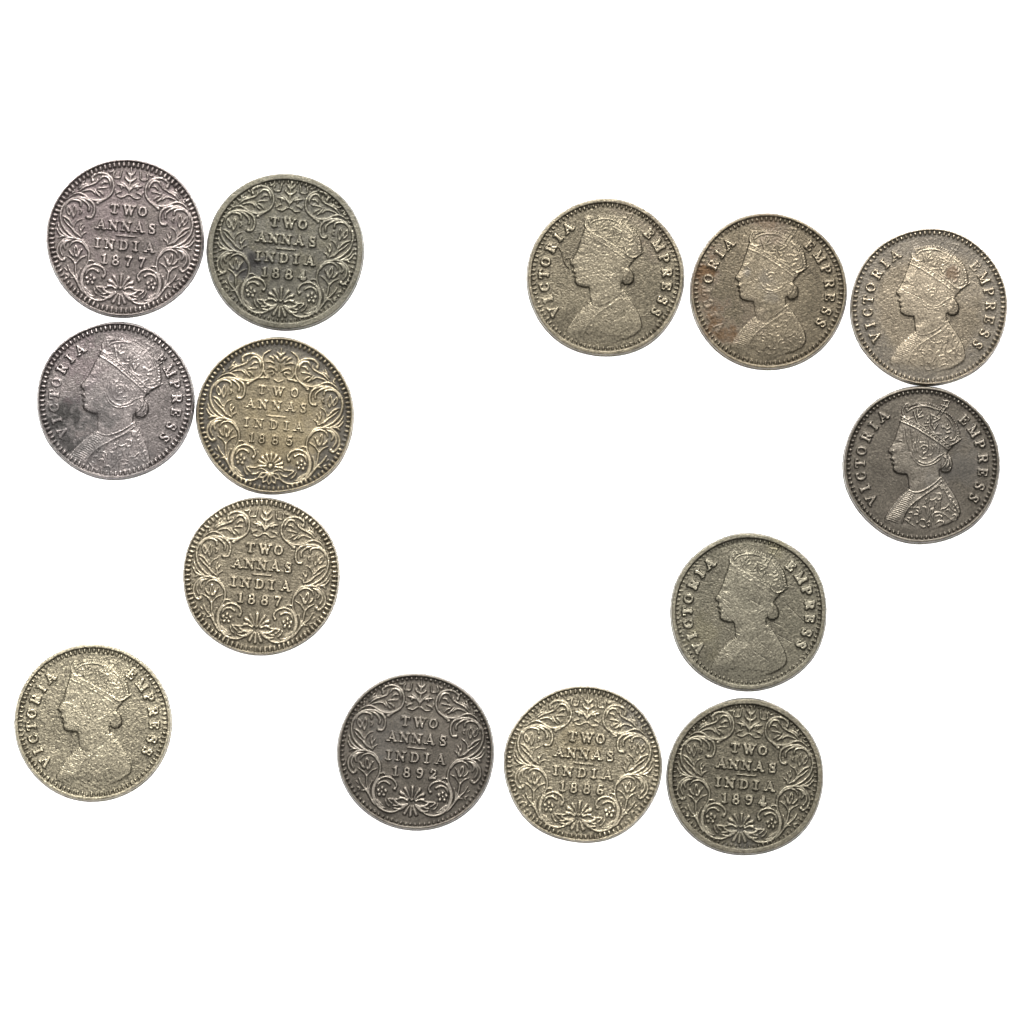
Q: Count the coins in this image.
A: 14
